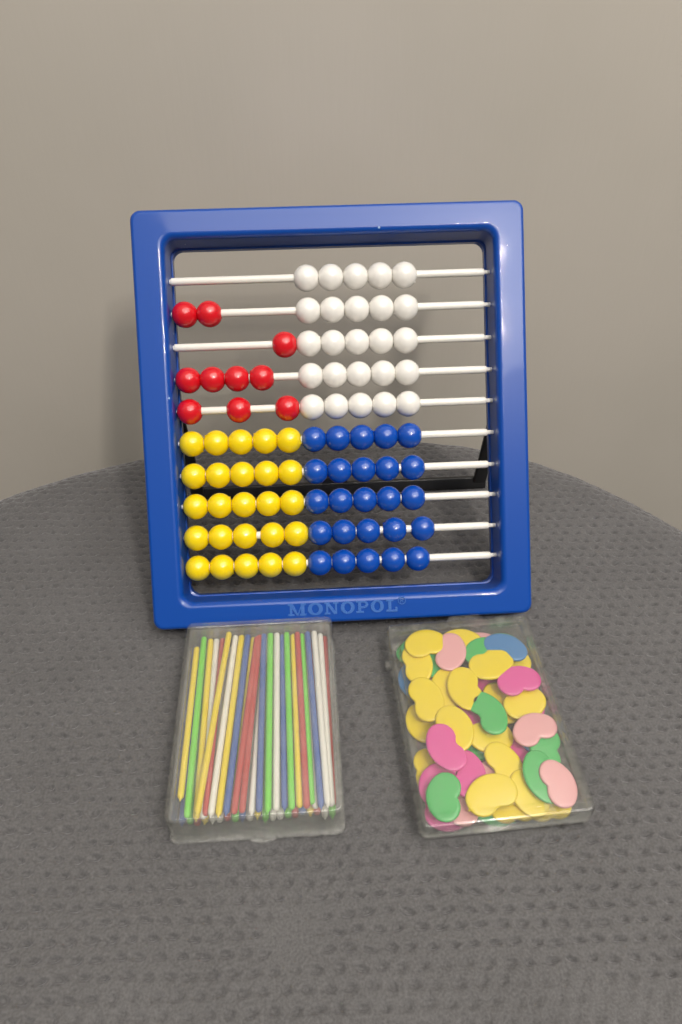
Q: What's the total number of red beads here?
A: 10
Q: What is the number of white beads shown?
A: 25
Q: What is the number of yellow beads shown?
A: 25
